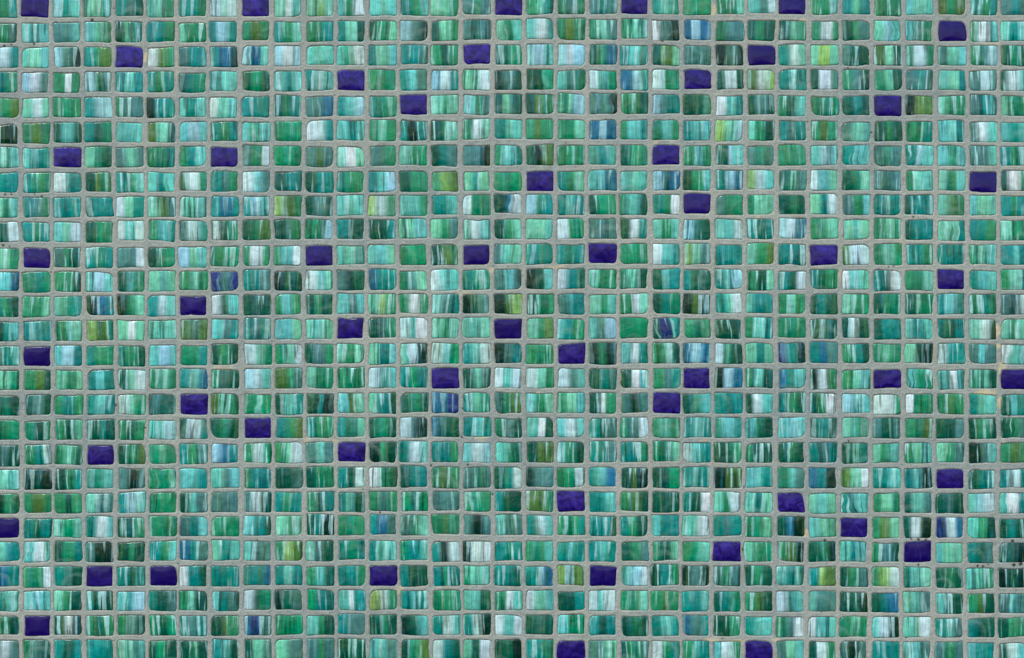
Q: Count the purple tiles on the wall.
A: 53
